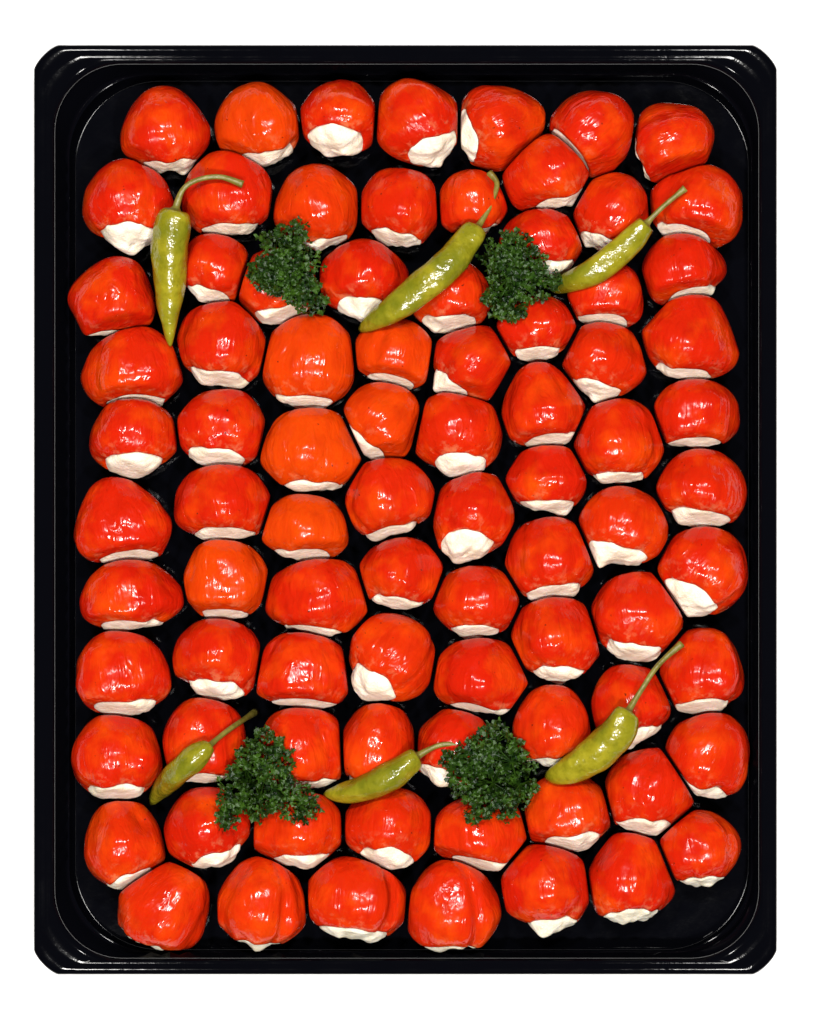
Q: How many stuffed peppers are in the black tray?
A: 84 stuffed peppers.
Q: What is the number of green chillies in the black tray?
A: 6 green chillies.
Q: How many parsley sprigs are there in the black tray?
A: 4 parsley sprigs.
